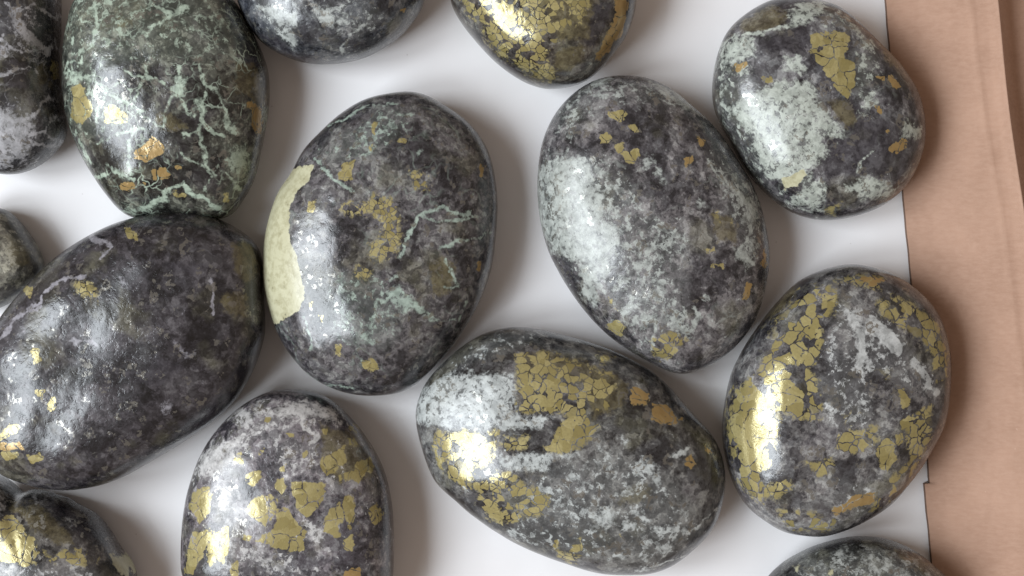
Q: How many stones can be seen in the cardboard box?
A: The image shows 14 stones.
